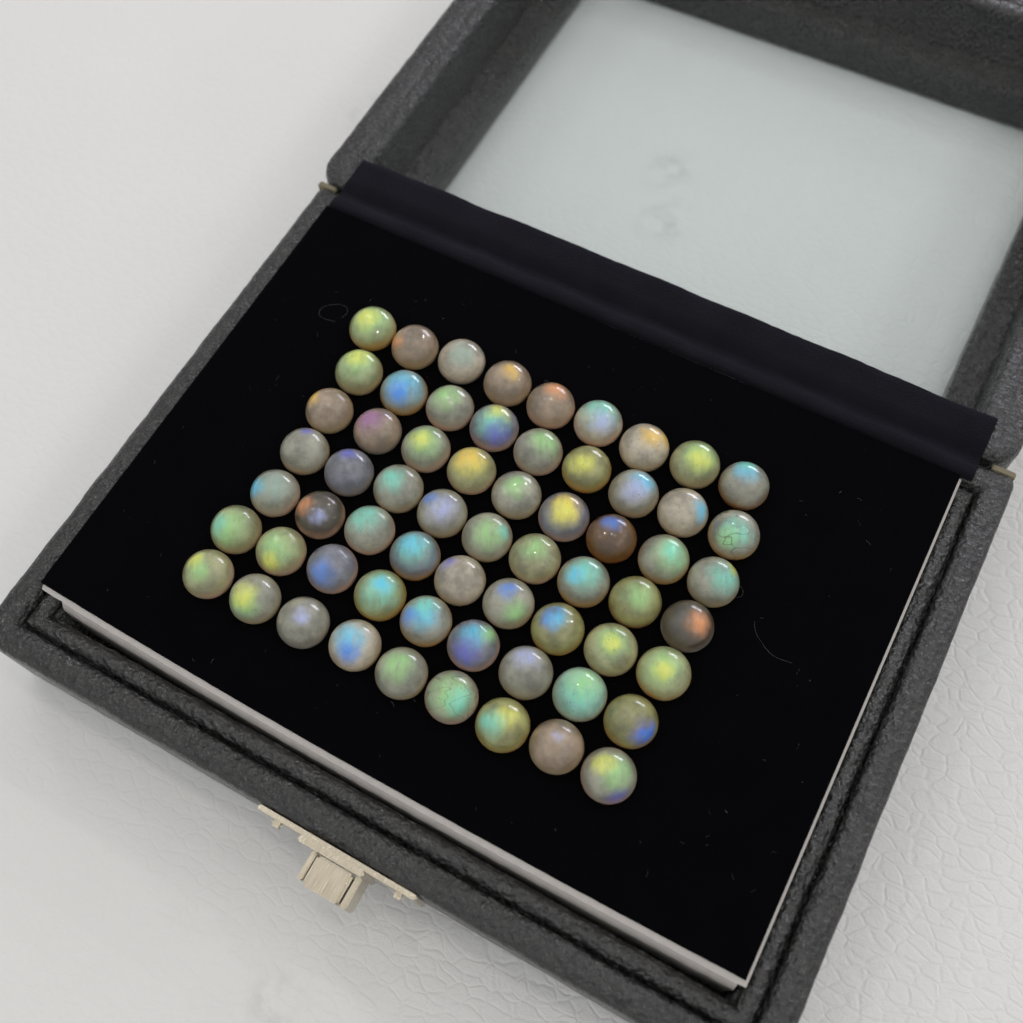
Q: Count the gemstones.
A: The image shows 63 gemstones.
